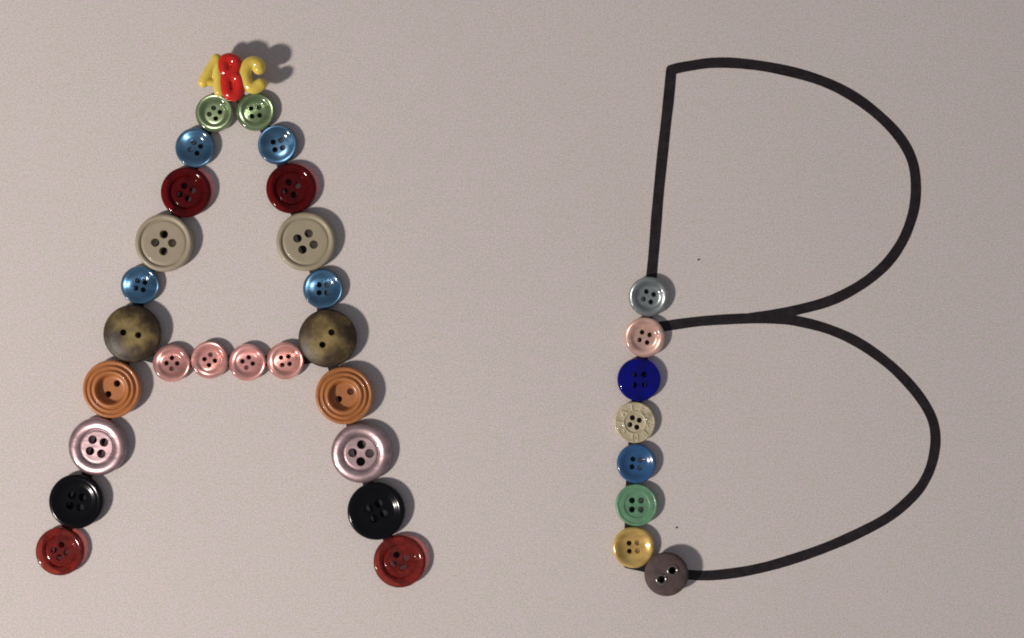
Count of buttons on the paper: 32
